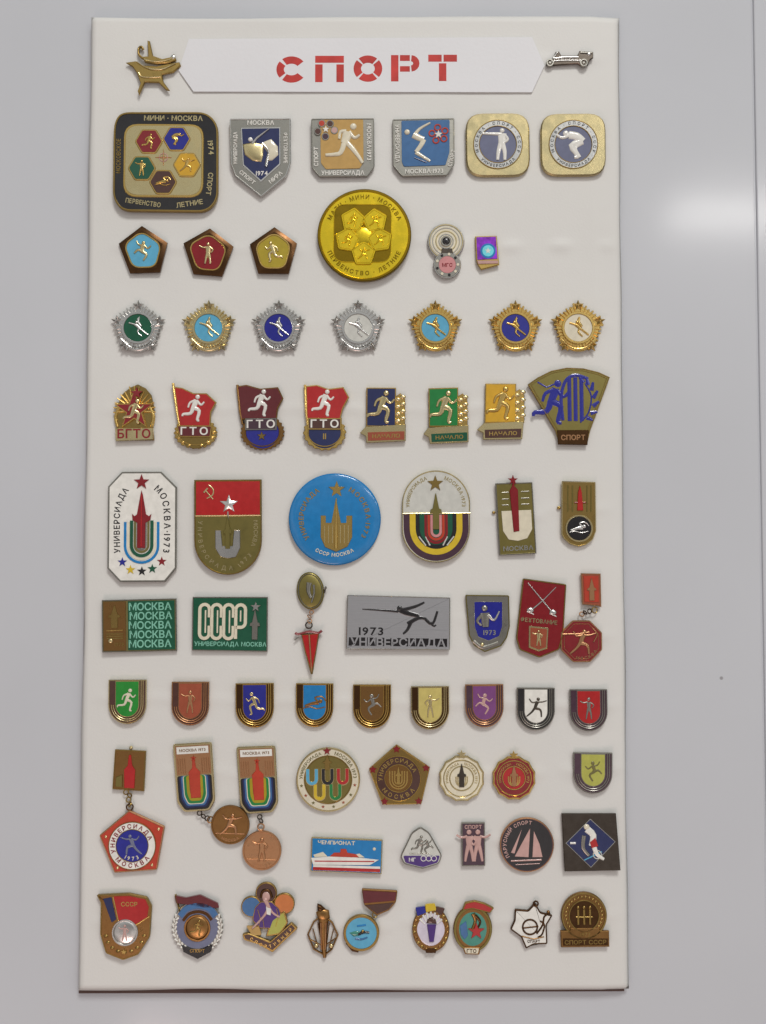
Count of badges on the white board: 73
